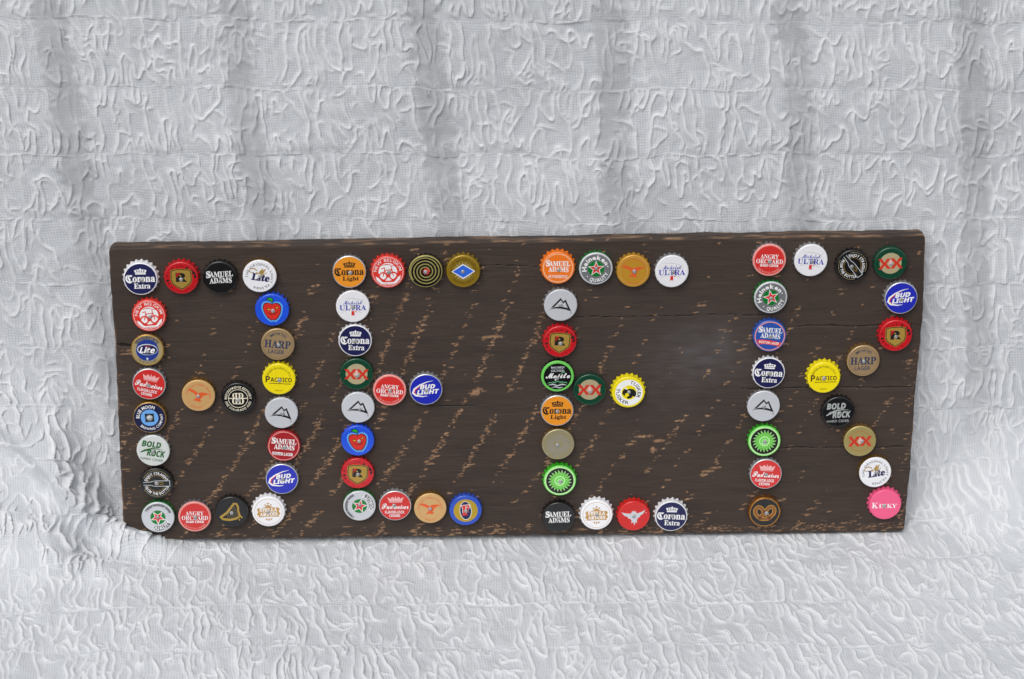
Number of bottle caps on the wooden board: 73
